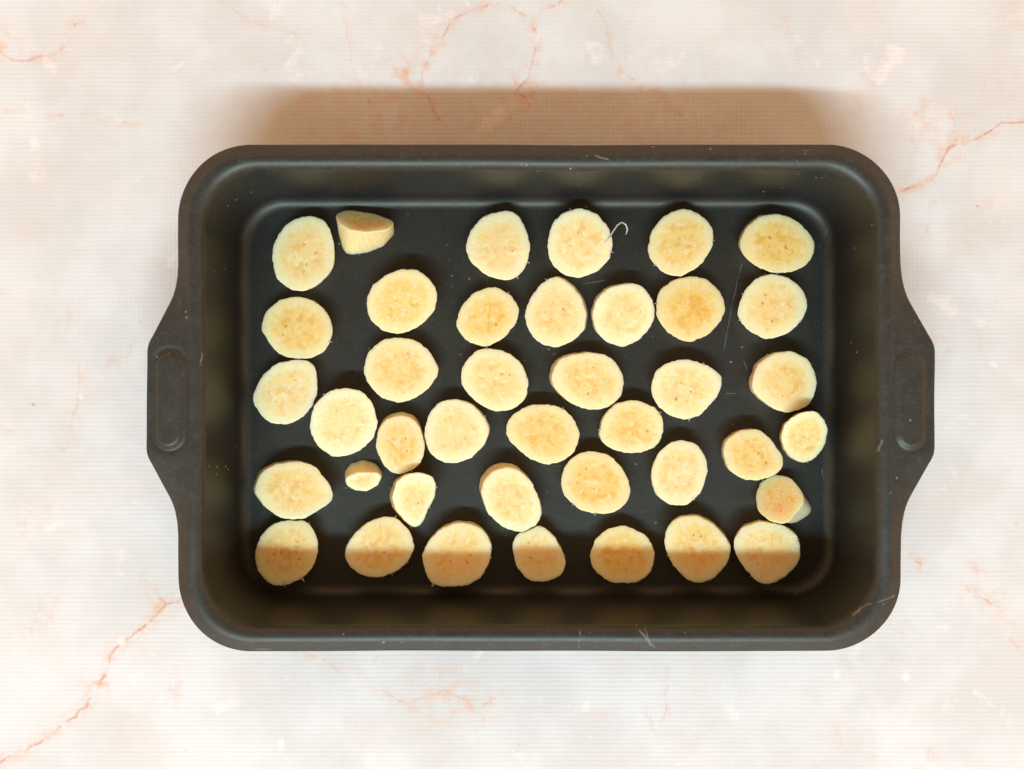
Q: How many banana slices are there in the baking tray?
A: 40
